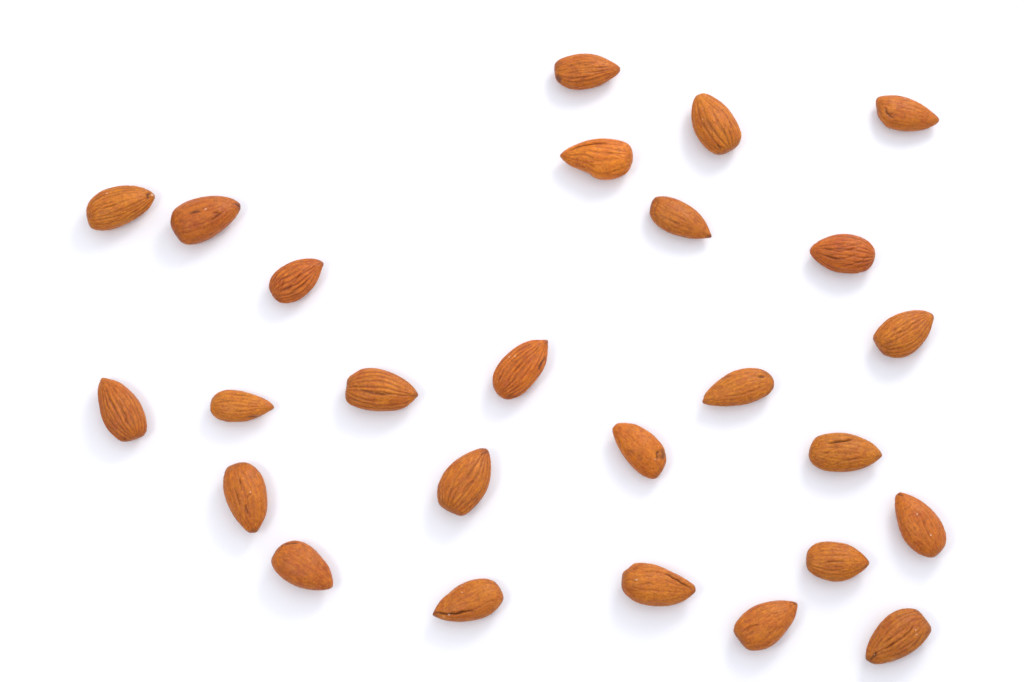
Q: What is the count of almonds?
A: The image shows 26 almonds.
